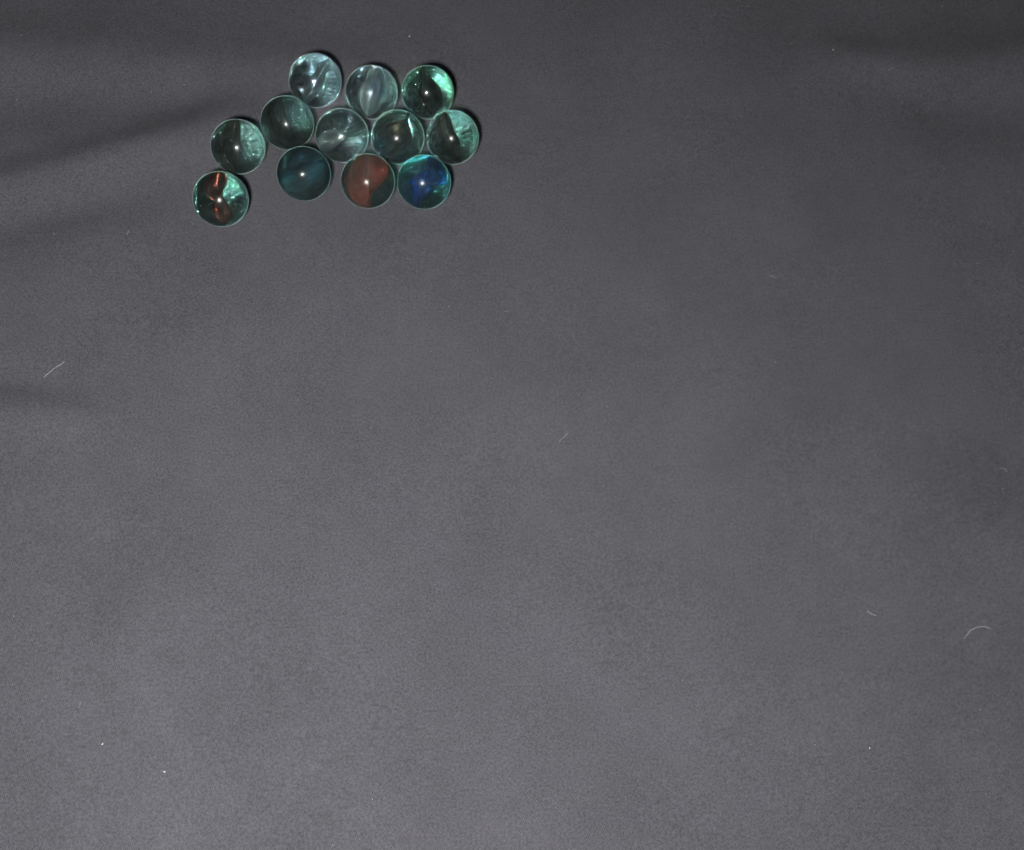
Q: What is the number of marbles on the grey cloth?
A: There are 12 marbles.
